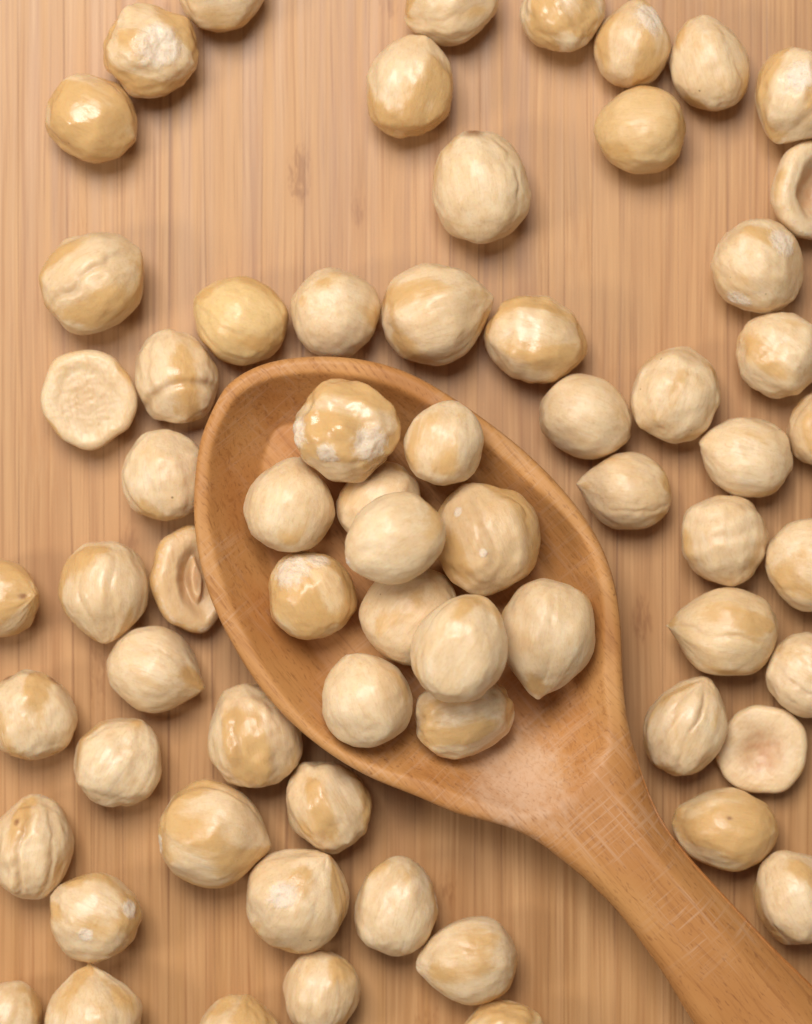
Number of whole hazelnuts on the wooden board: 62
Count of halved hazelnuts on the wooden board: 4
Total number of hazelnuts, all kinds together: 66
